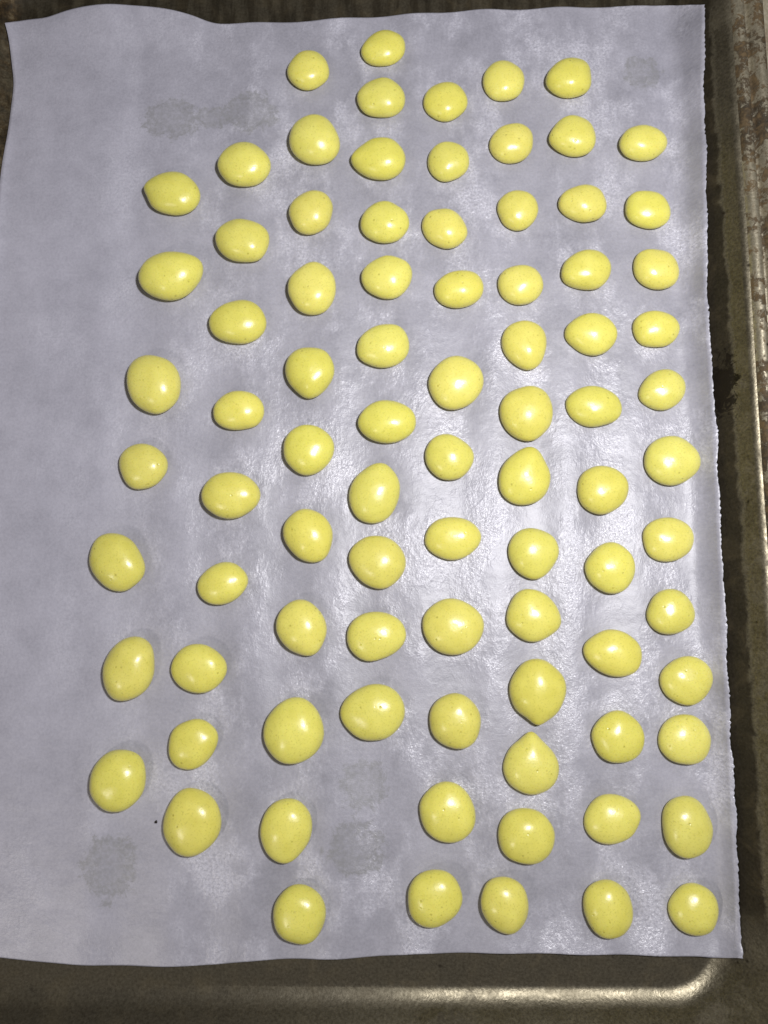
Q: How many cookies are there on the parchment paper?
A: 86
